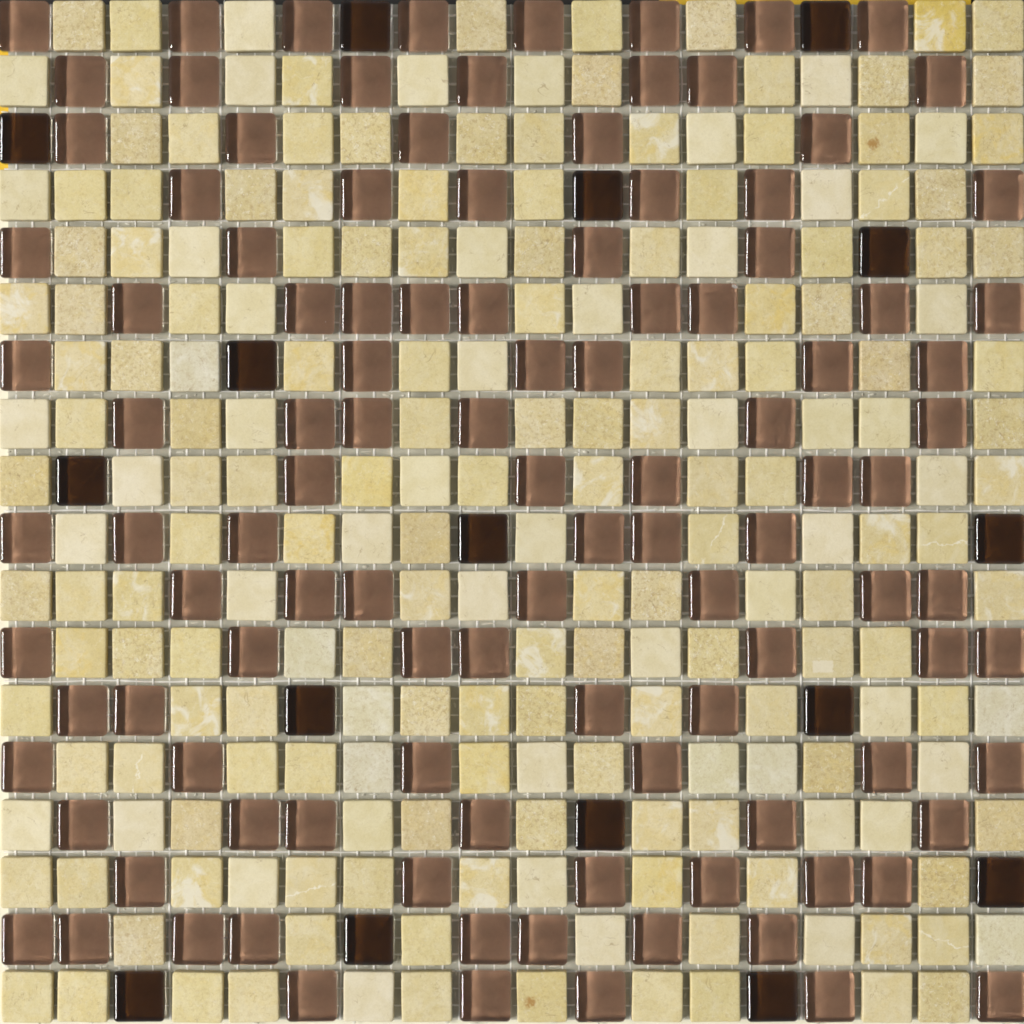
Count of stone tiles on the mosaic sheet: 197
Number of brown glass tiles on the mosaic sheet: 111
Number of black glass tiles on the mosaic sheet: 16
